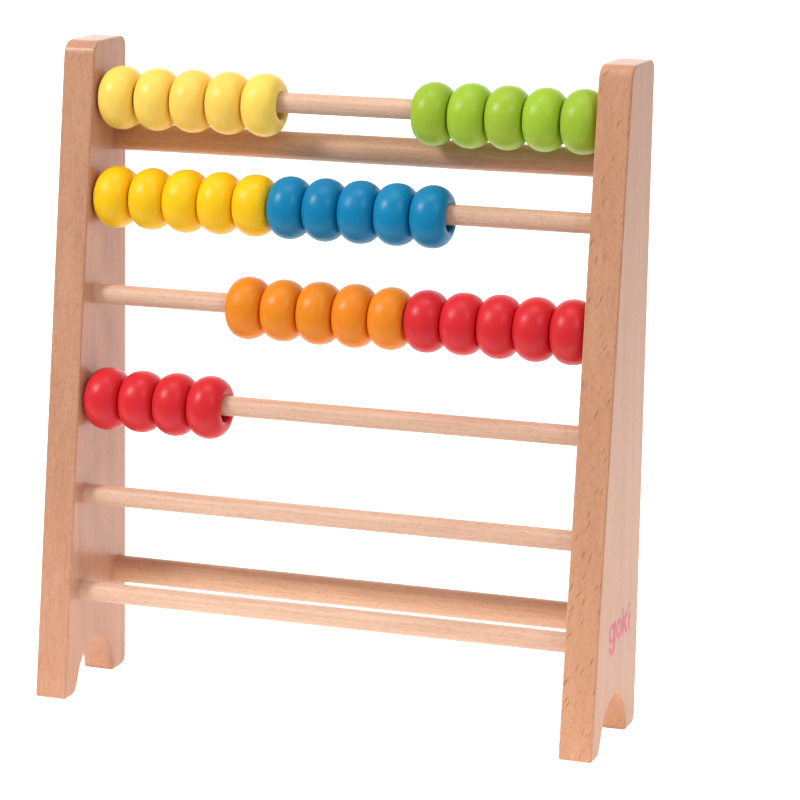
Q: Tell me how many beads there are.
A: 34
